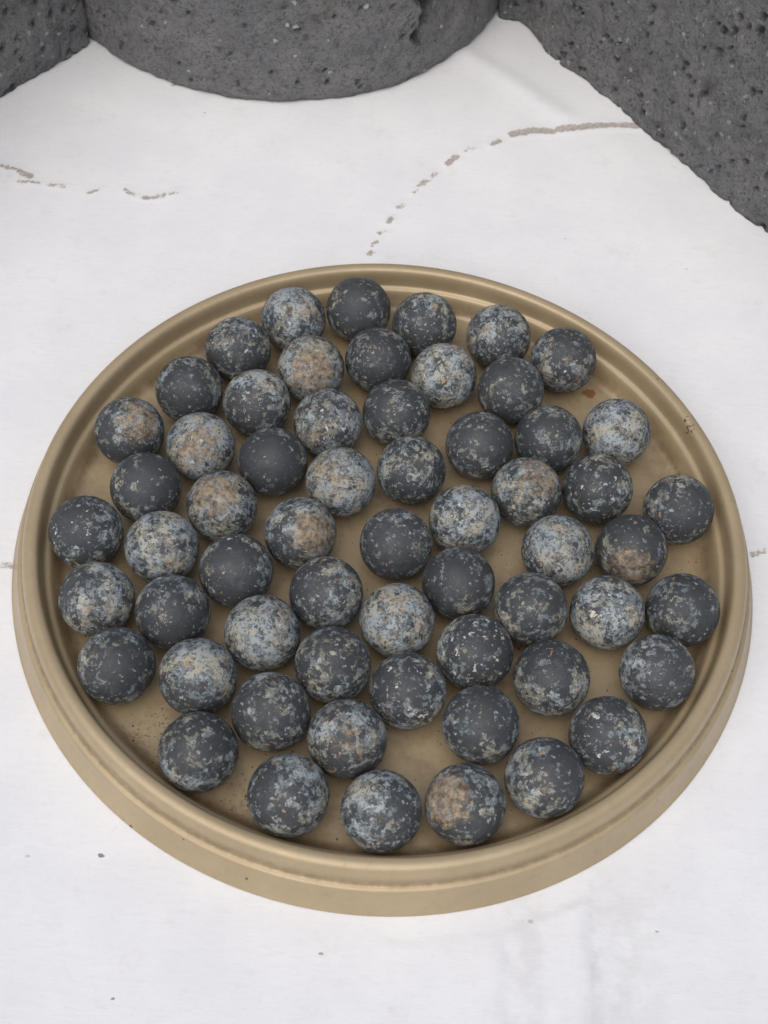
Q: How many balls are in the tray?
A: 60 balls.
